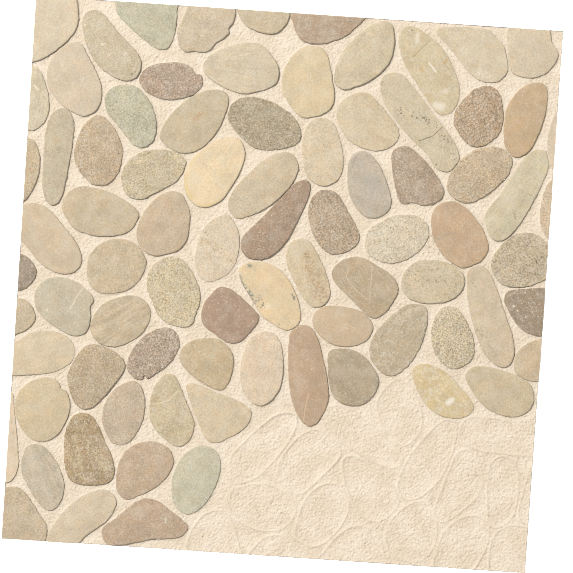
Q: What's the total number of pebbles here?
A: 82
